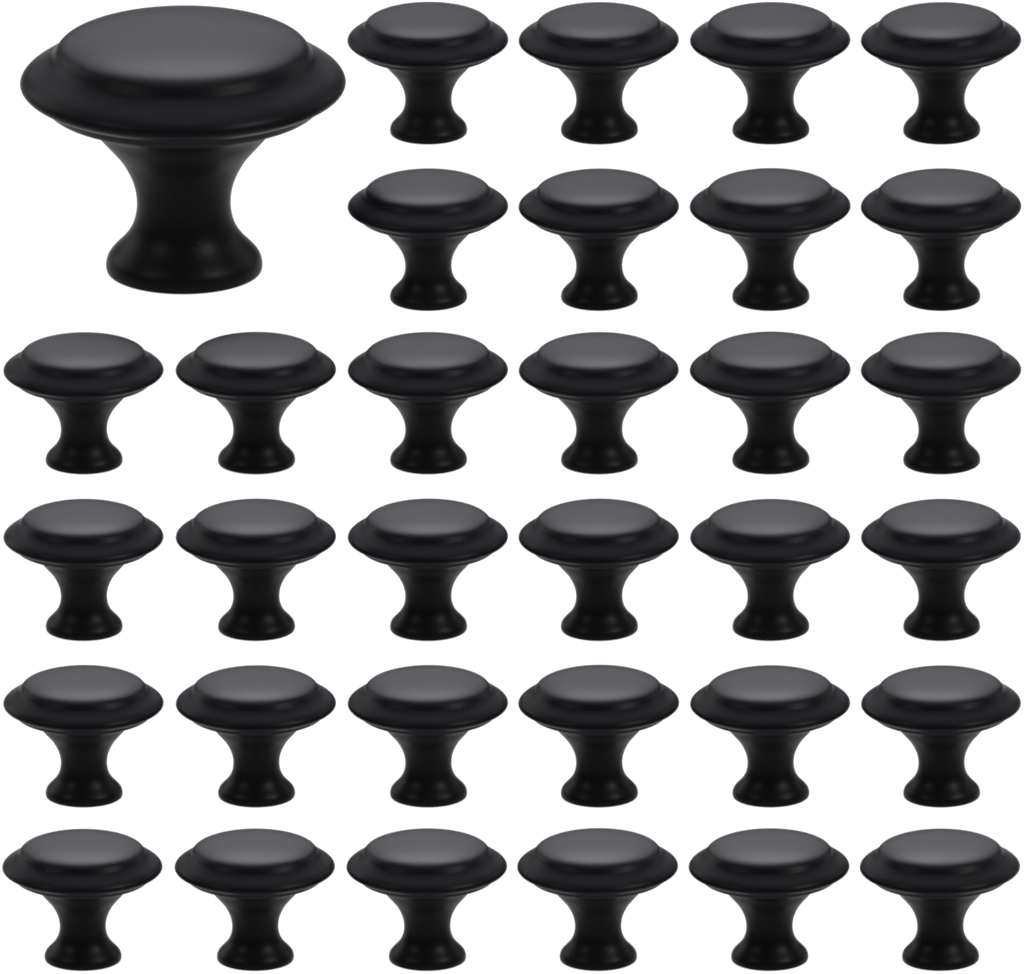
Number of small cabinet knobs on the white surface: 32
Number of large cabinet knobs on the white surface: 1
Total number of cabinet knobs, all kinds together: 33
